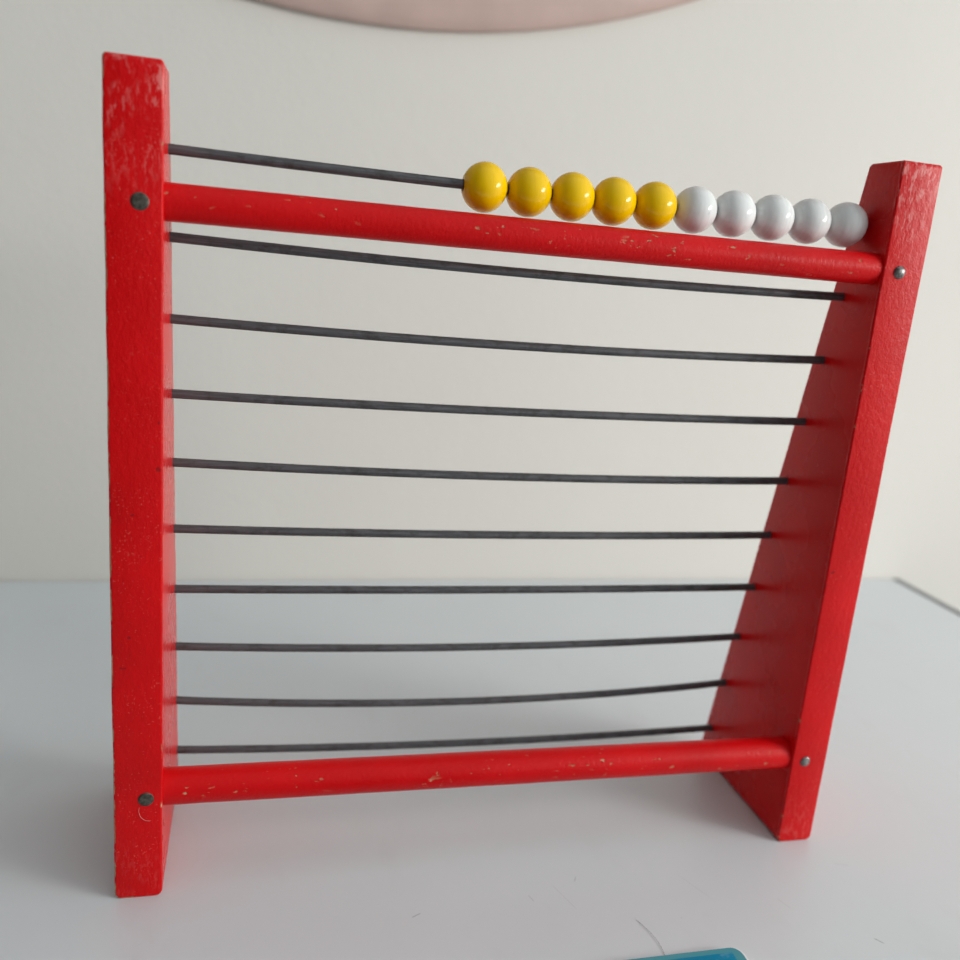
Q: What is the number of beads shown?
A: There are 10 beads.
